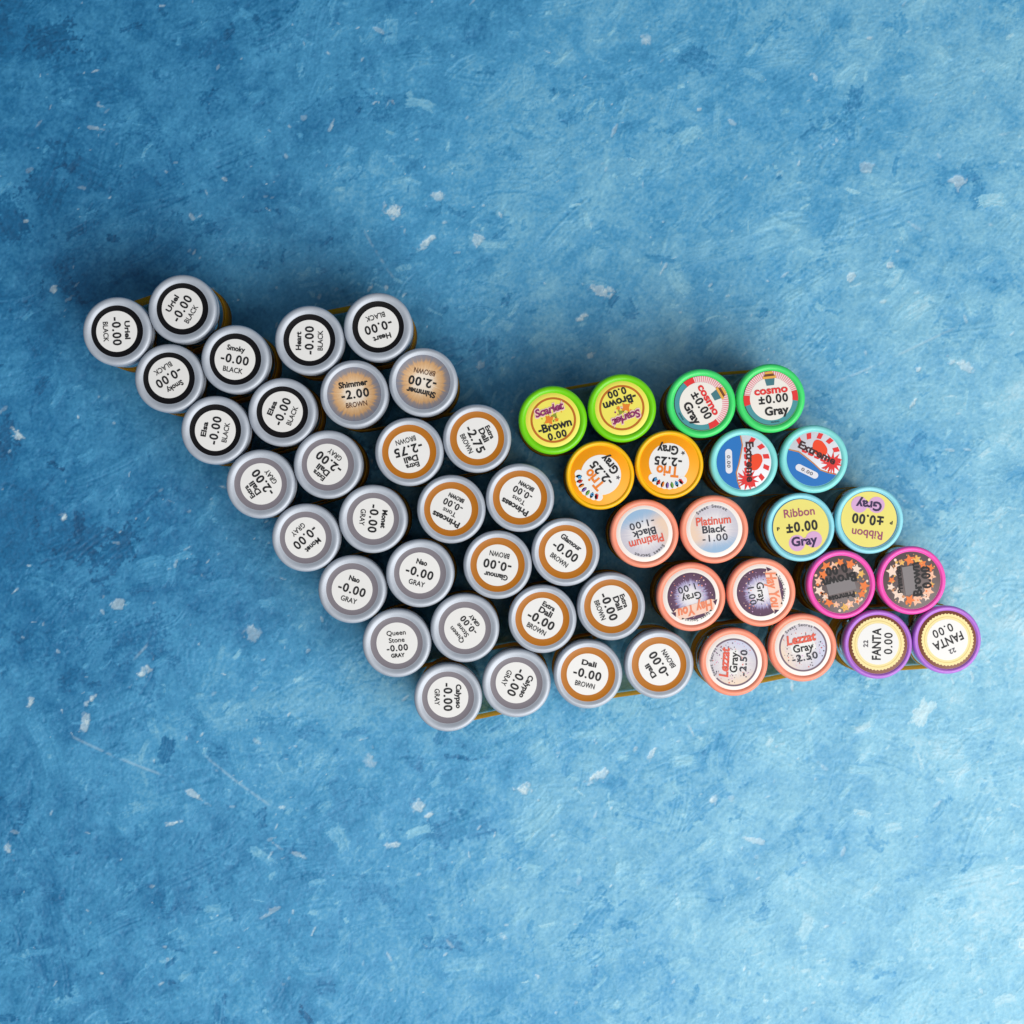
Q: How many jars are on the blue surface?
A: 50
